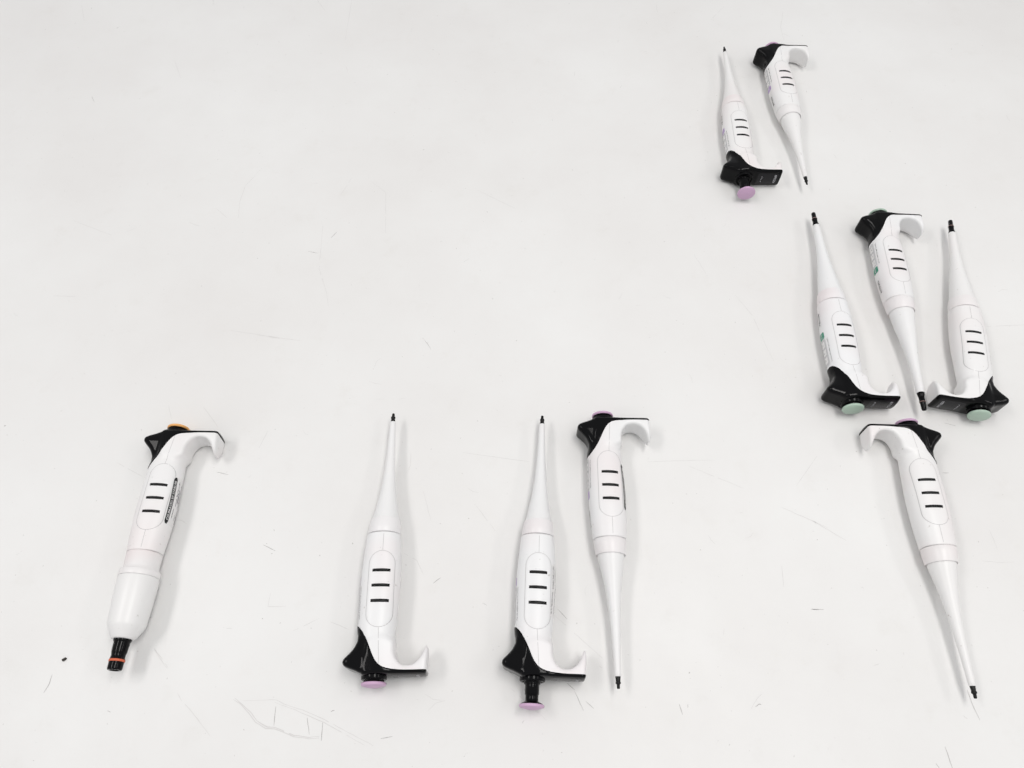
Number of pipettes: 10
